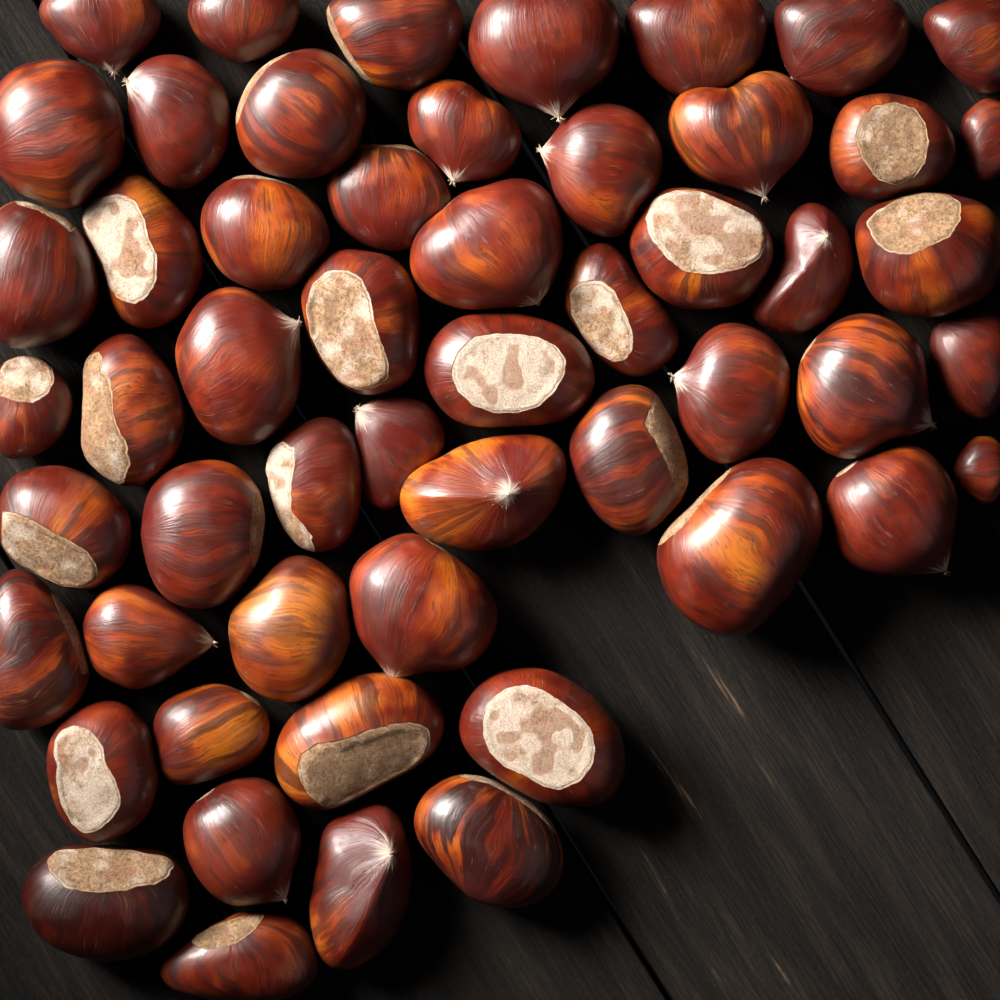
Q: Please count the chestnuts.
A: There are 54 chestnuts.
